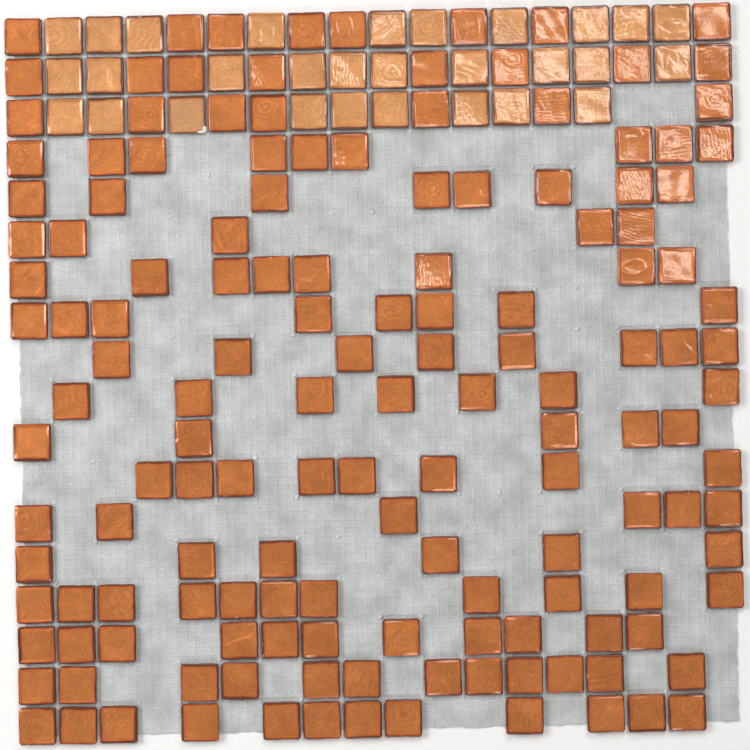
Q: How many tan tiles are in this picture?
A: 29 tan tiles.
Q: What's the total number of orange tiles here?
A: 147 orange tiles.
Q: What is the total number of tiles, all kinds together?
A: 176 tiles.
